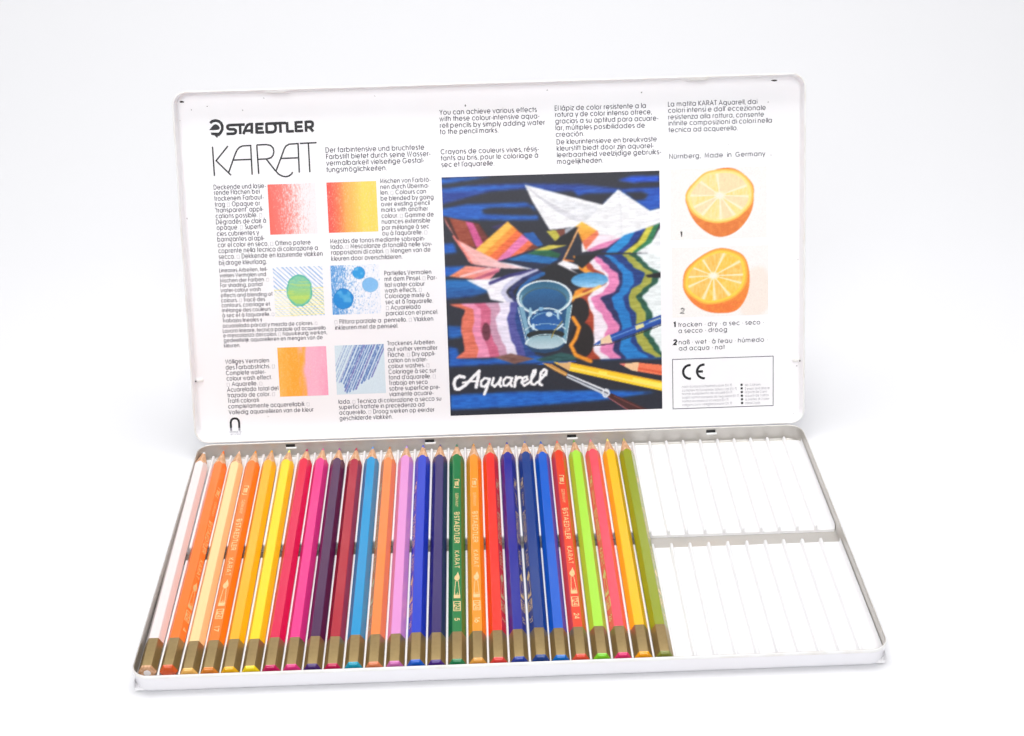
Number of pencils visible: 26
